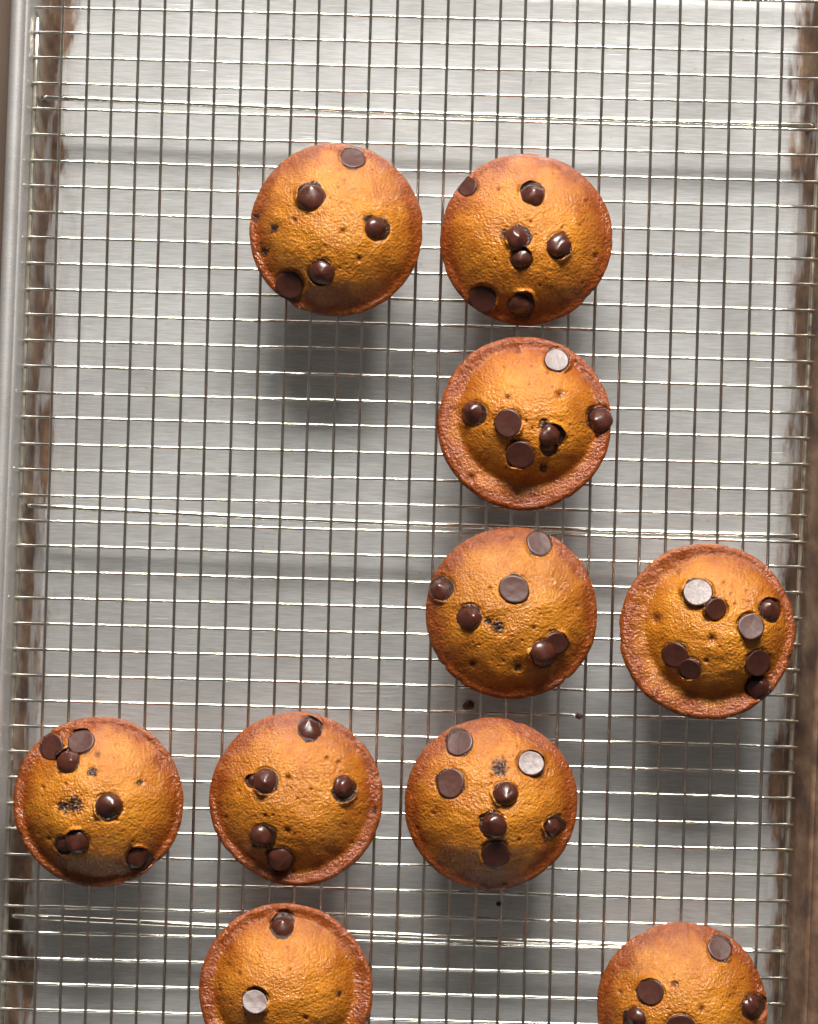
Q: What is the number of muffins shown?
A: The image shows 10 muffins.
